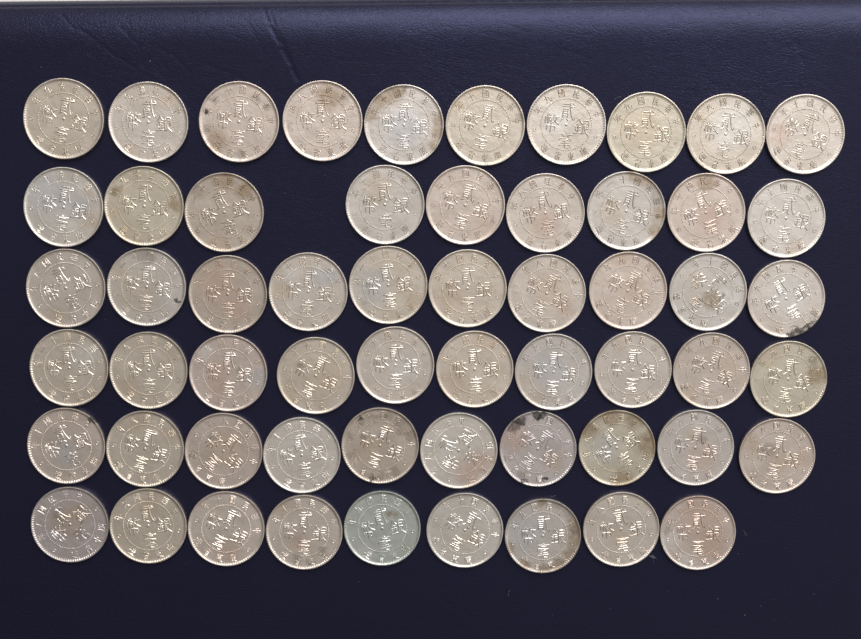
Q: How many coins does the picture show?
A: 58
